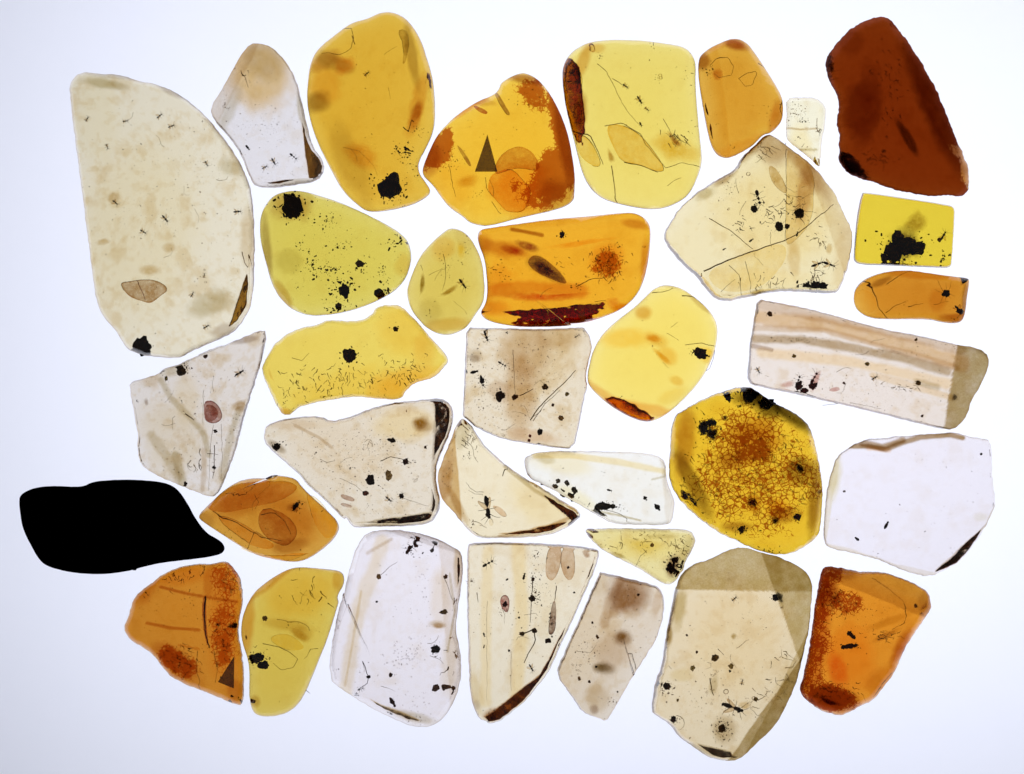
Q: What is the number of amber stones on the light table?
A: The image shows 34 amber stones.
